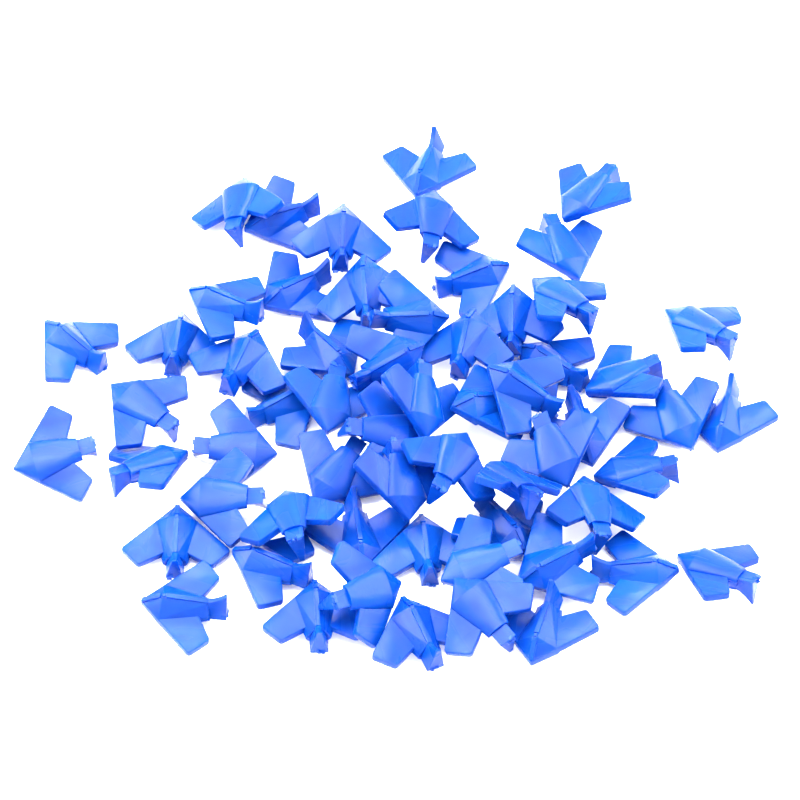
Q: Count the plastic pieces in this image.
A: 60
